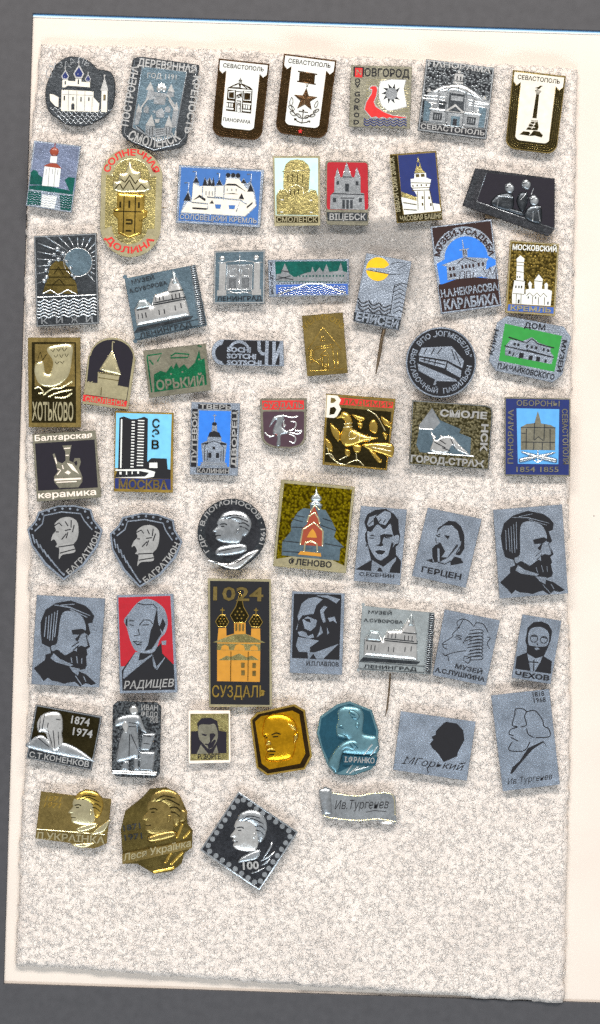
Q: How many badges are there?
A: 60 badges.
